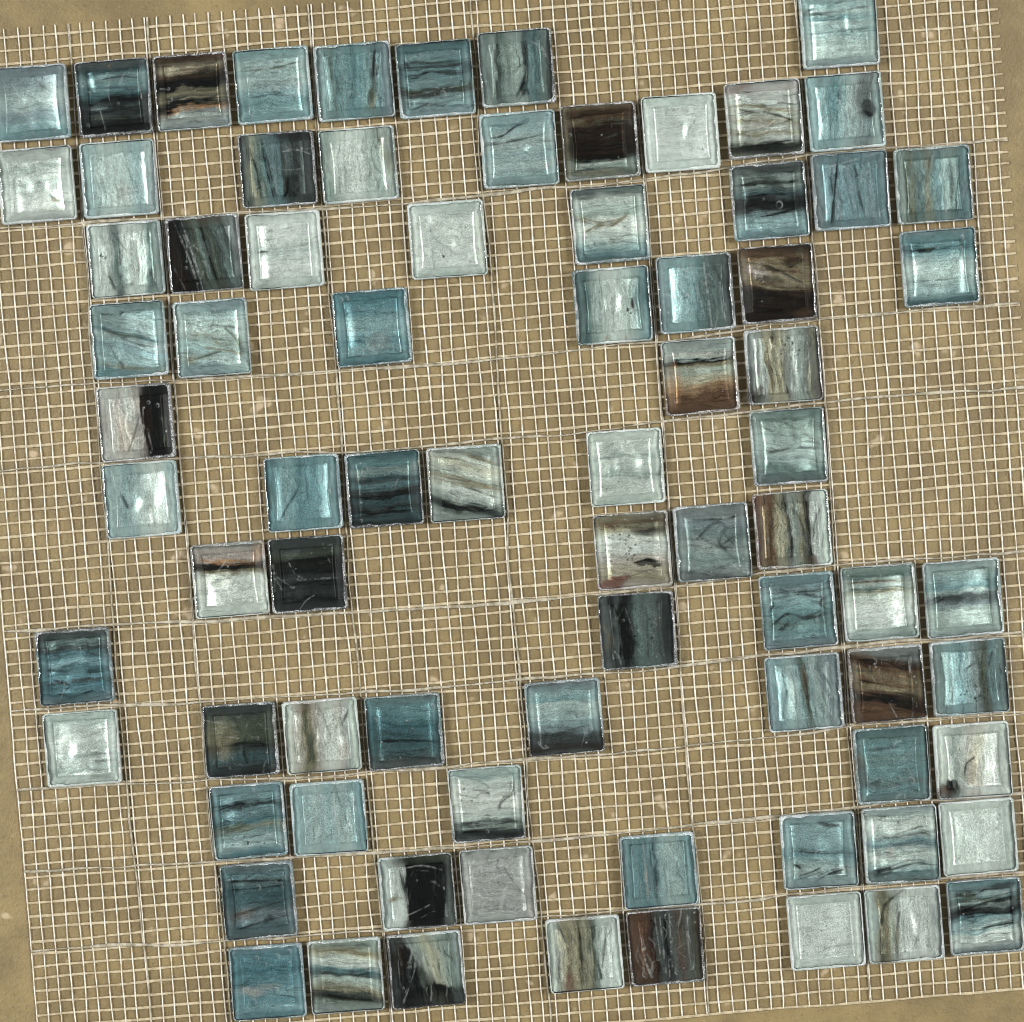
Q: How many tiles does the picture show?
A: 79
